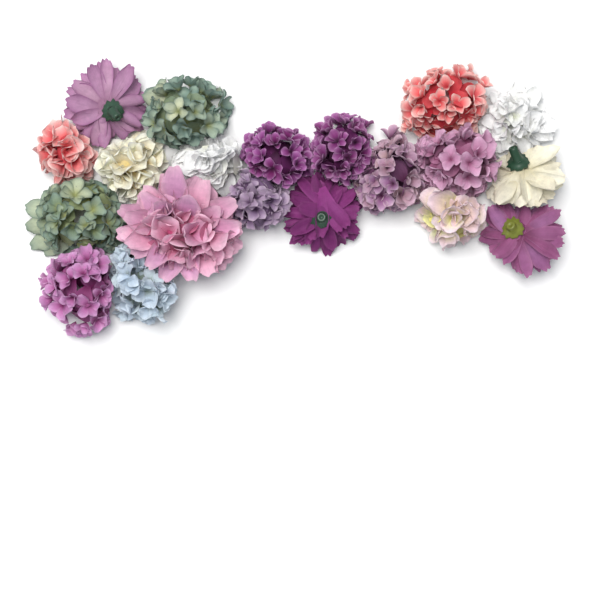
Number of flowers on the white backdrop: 20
